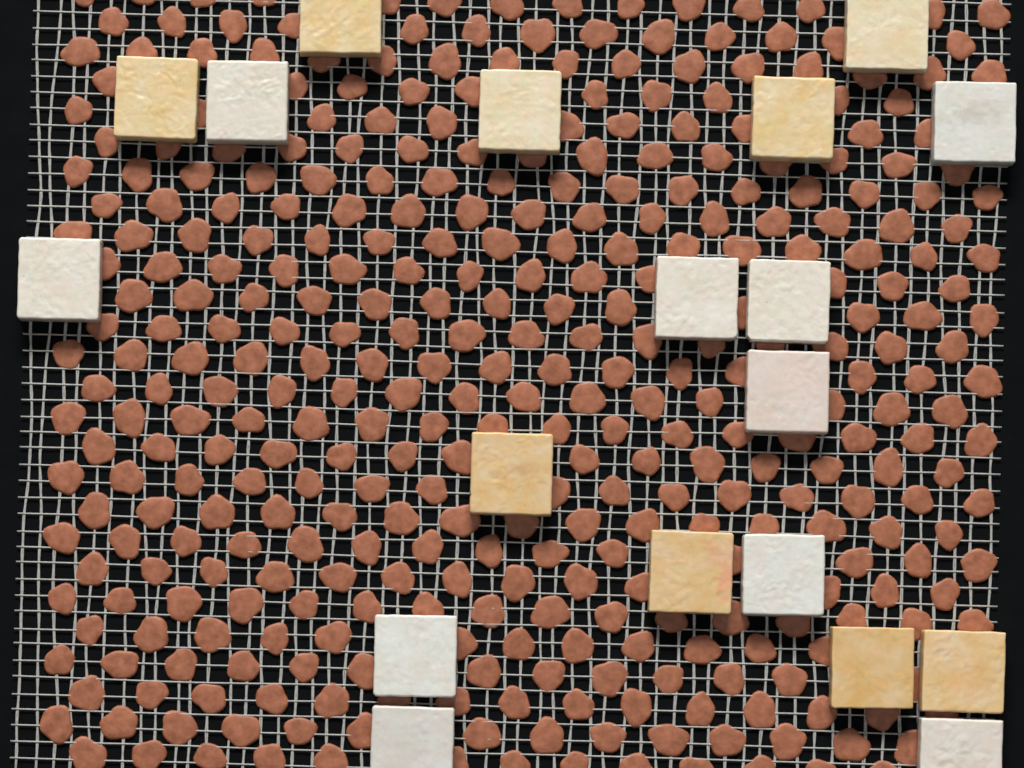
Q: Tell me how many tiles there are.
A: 19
